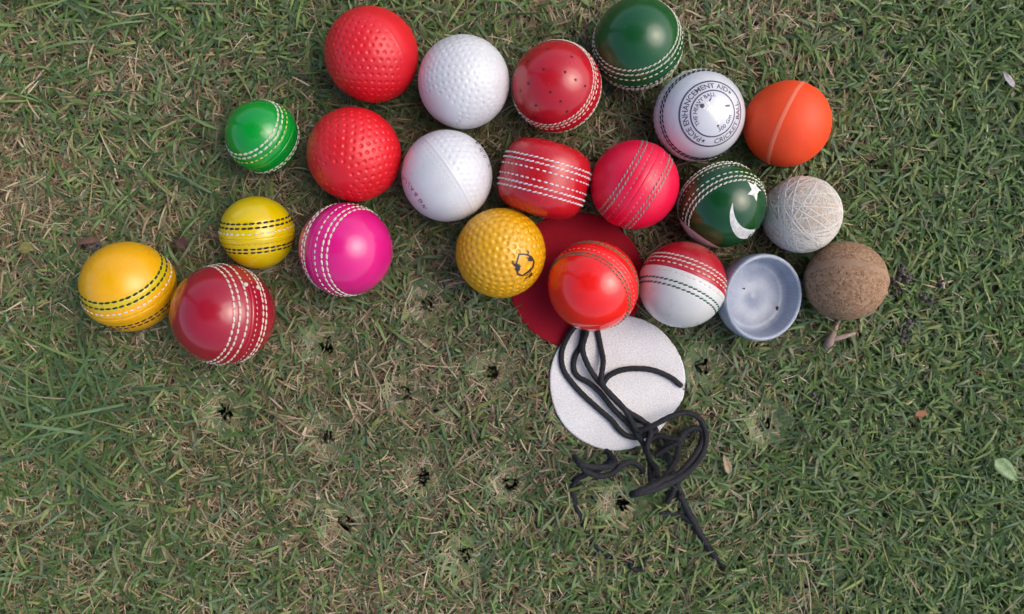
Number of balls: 21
